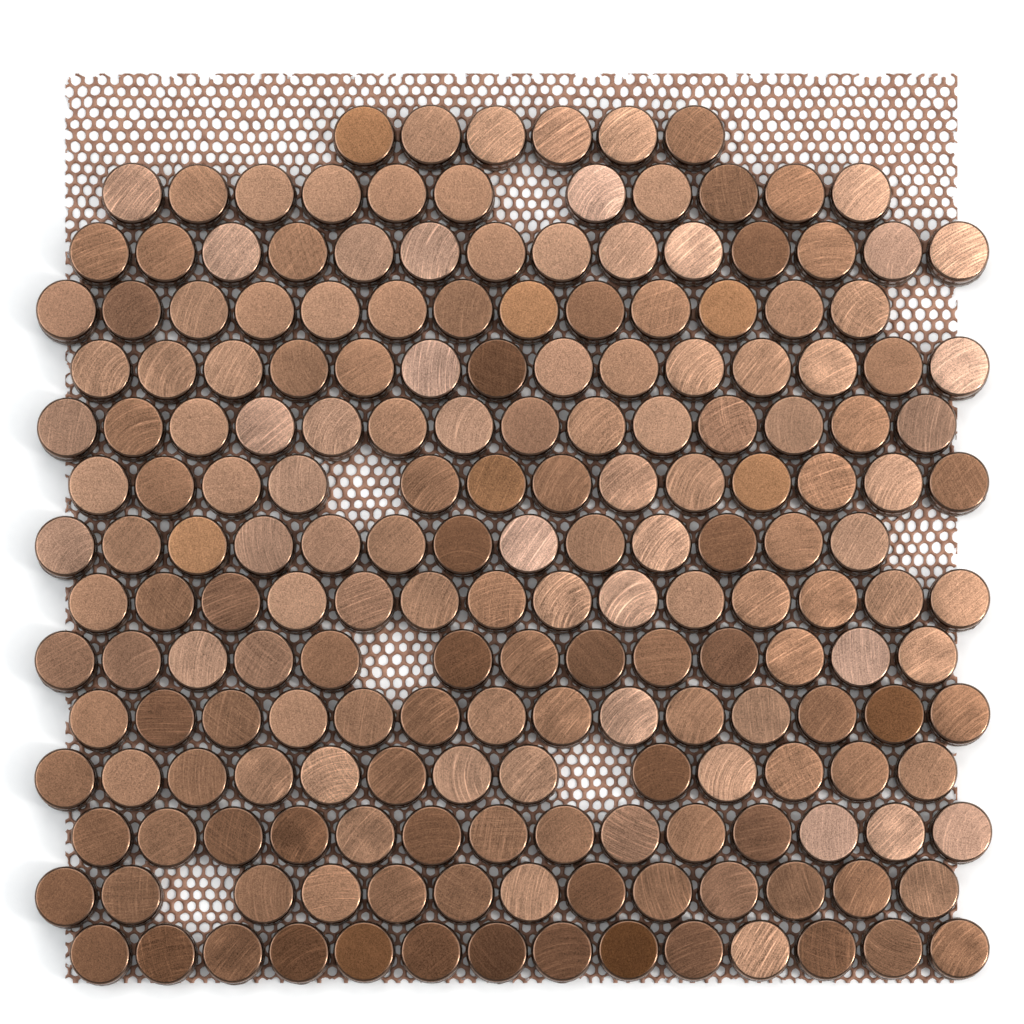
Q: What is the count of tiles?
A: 193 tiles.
